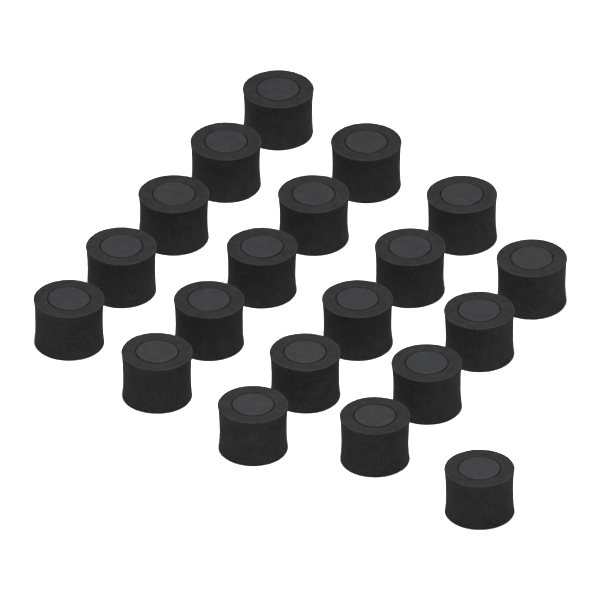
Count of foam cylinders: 20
